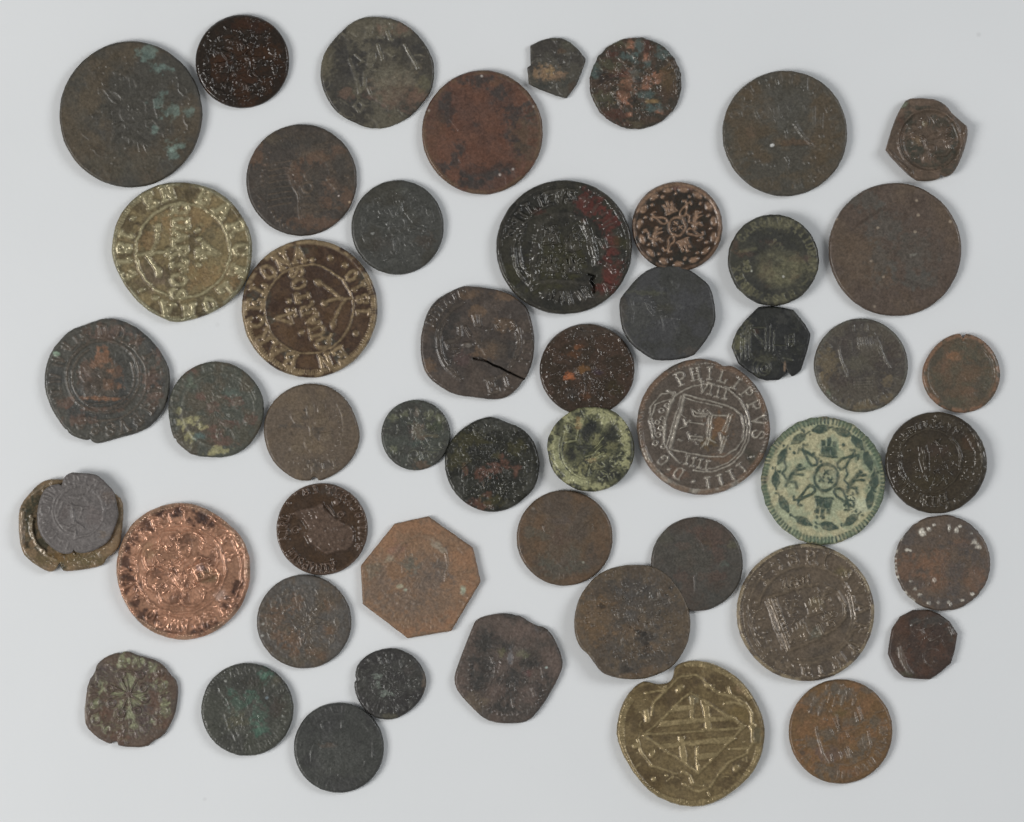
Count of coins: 50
